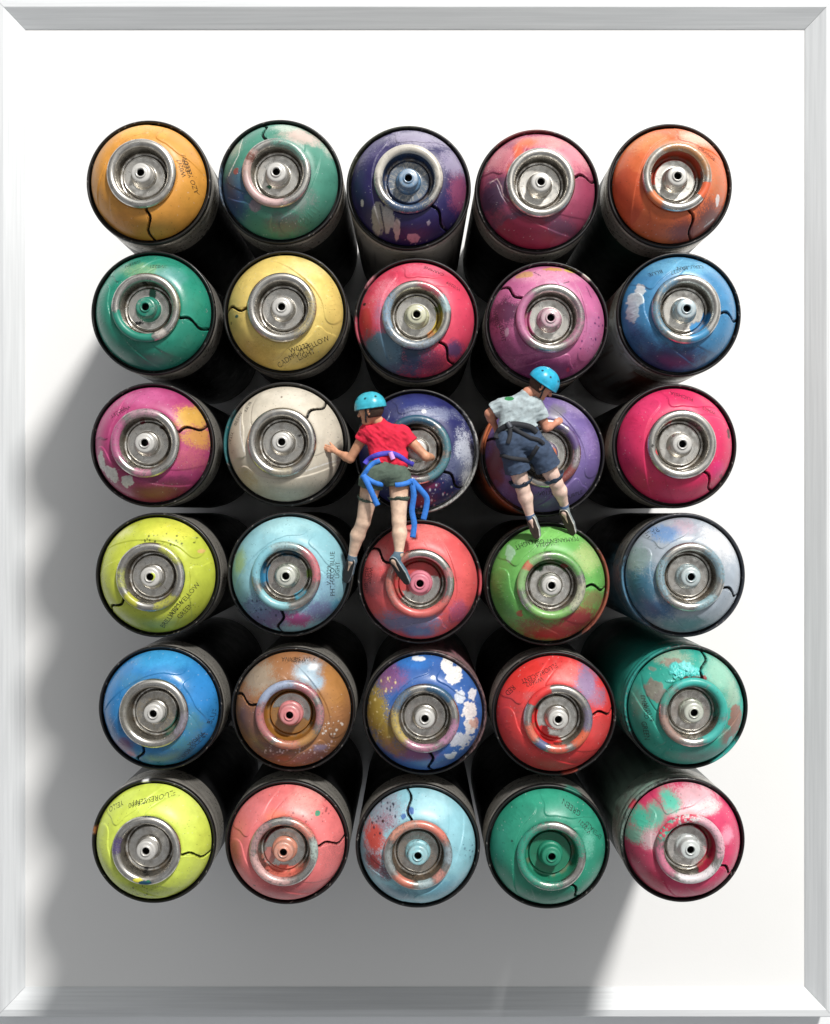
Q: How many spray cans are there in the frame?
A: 30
